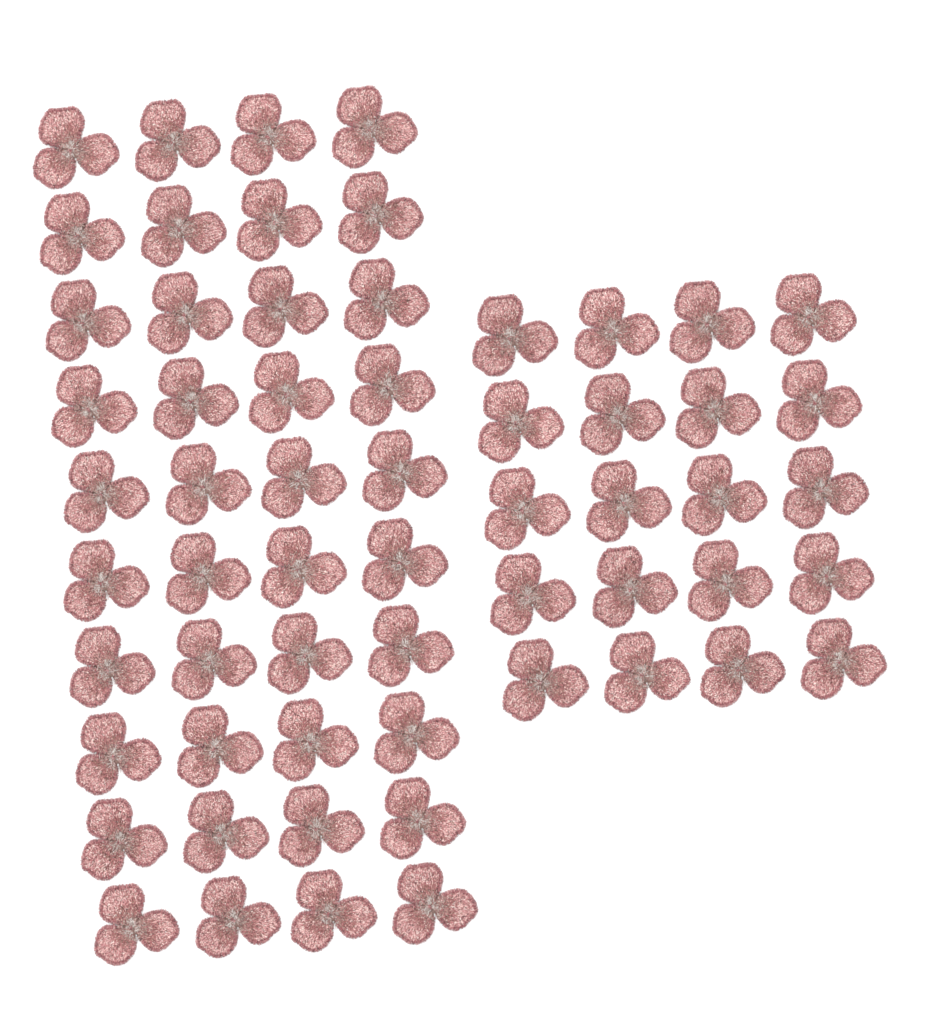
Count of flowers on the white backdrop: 60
